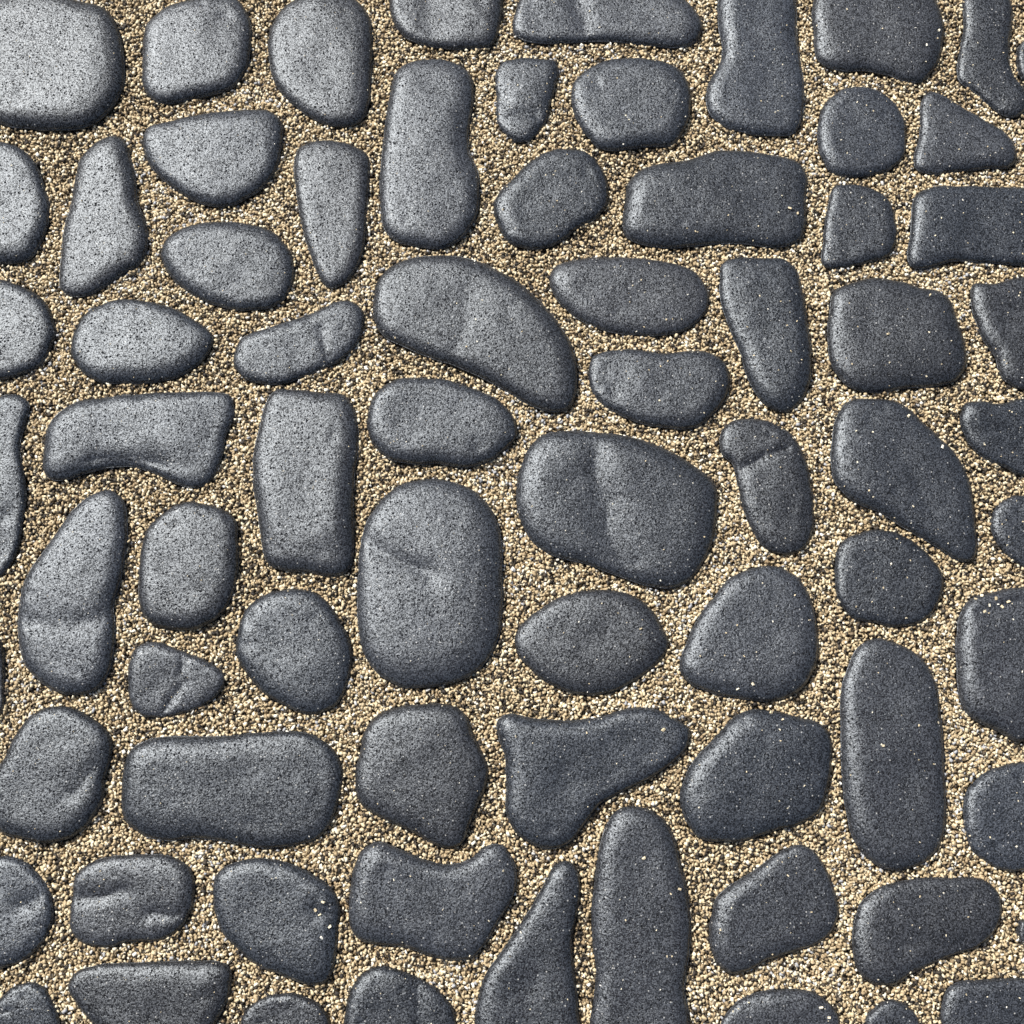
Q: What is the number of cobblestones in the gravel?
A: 74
